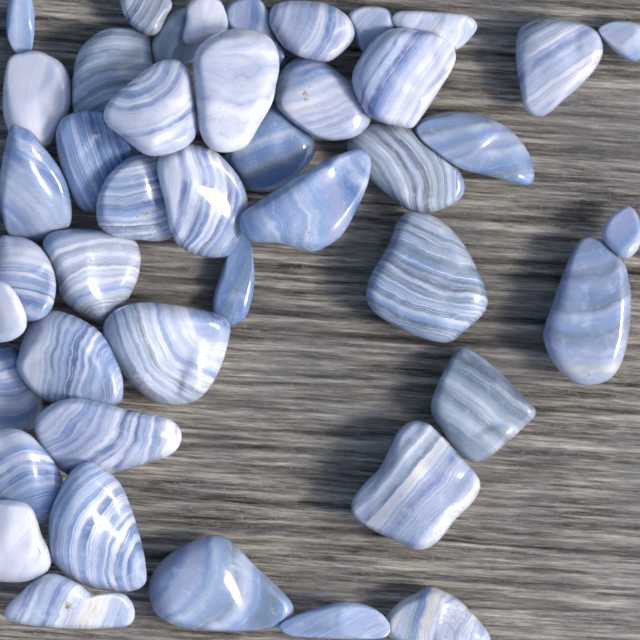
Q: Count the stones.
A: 44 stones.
